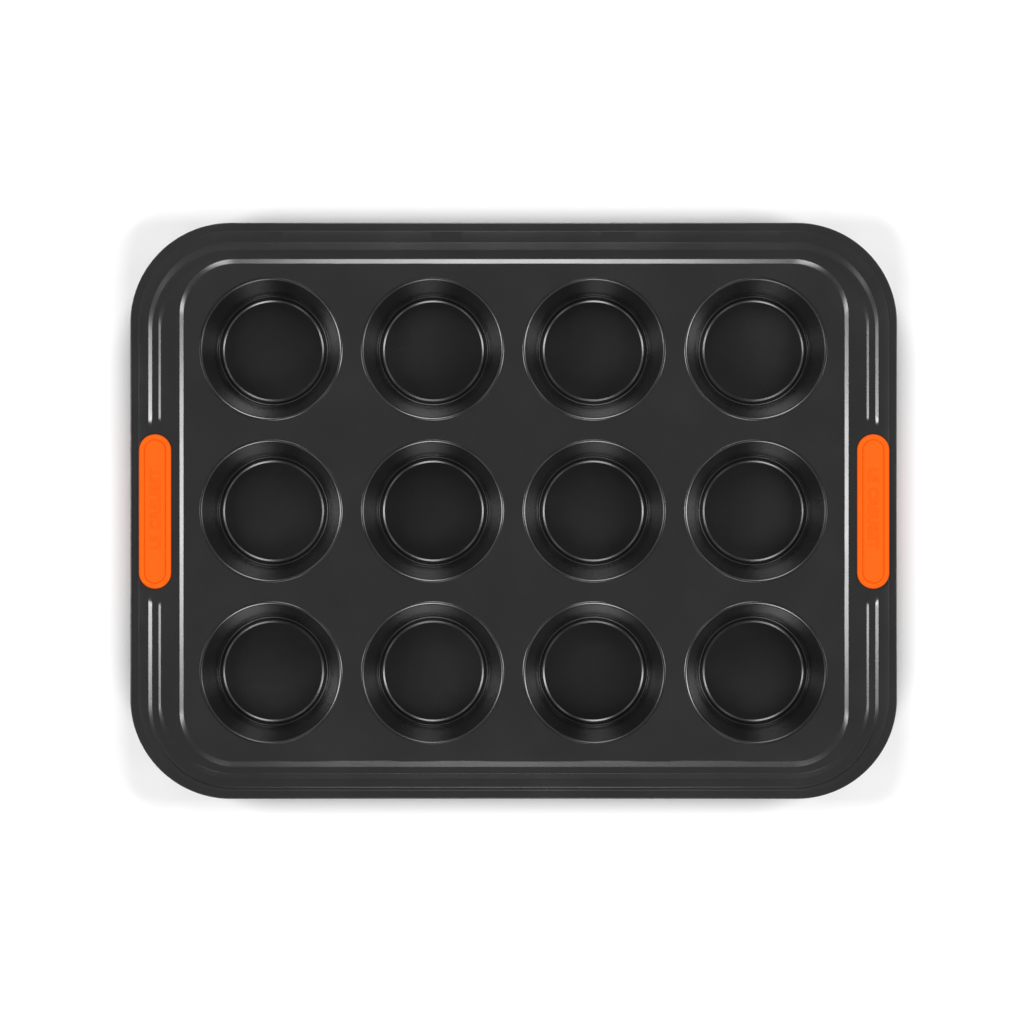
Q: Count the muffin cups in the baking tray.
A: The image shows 12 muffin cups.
